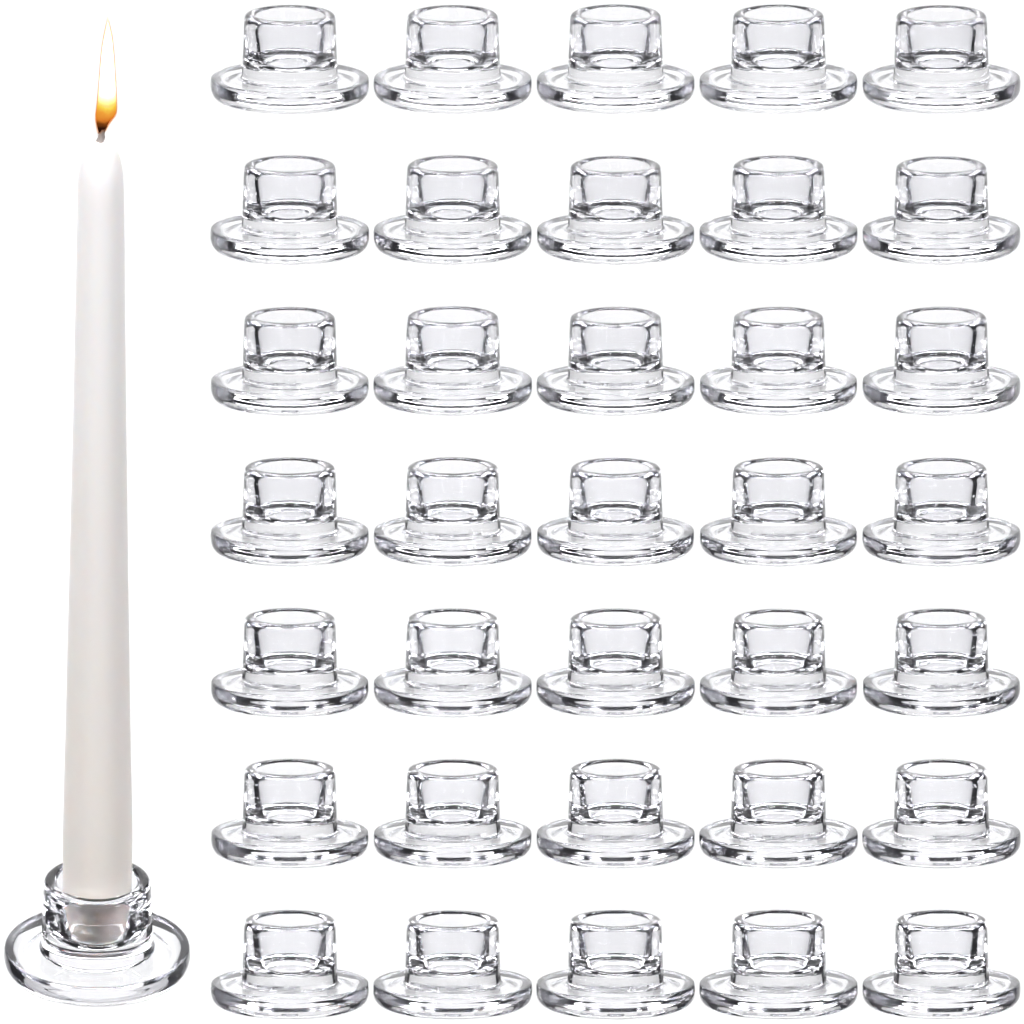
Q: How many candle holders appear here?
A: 36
